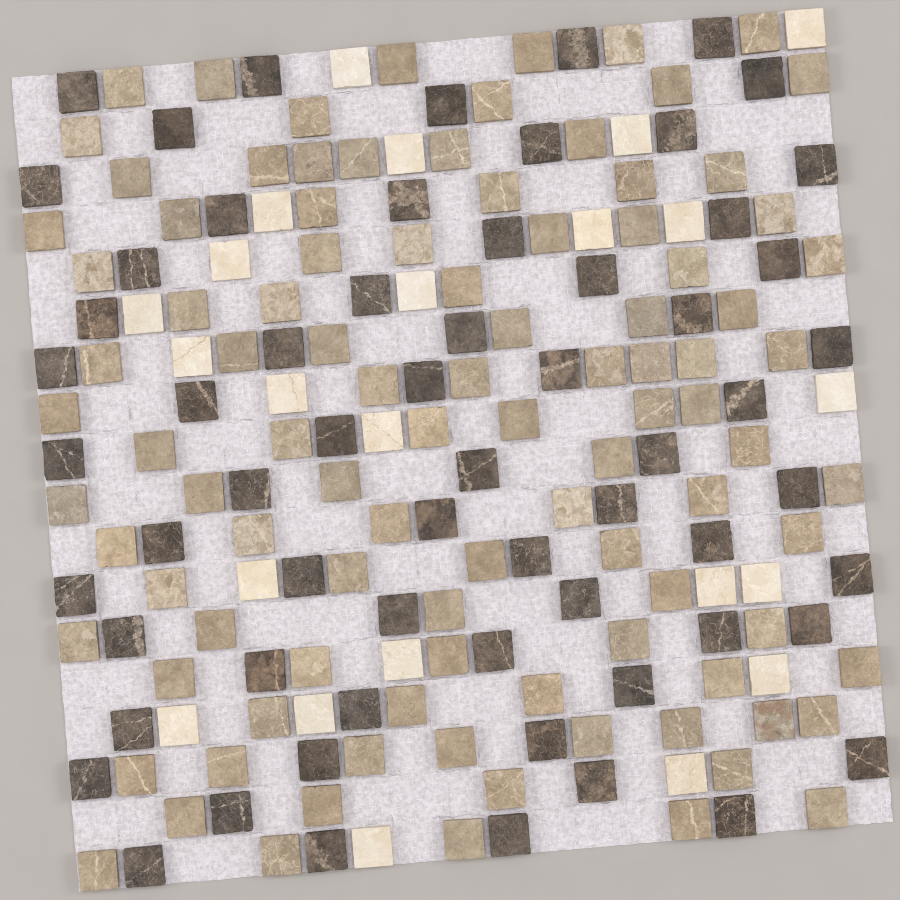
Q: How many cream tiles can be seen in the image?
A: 23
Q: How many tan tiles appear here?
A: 100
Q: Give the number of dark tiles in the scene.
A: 63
